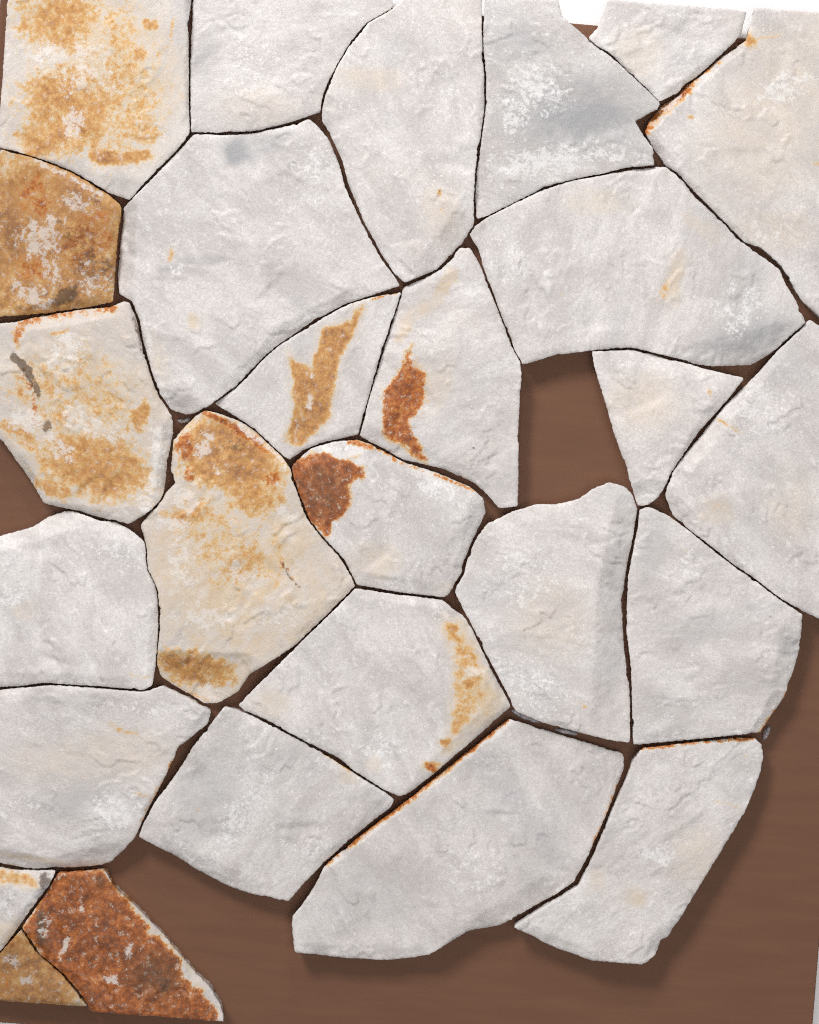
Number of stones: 27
